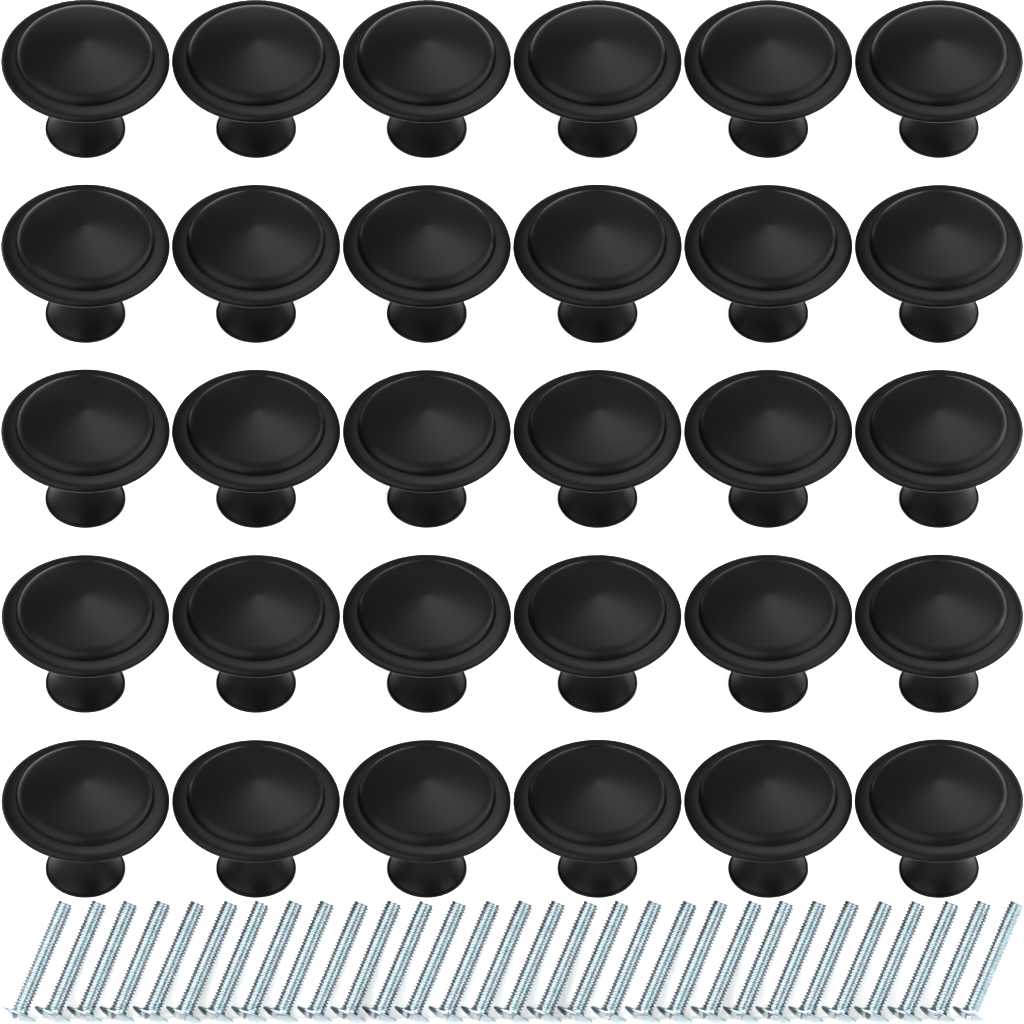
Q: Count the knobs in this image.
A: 30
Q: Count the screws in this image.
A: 30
